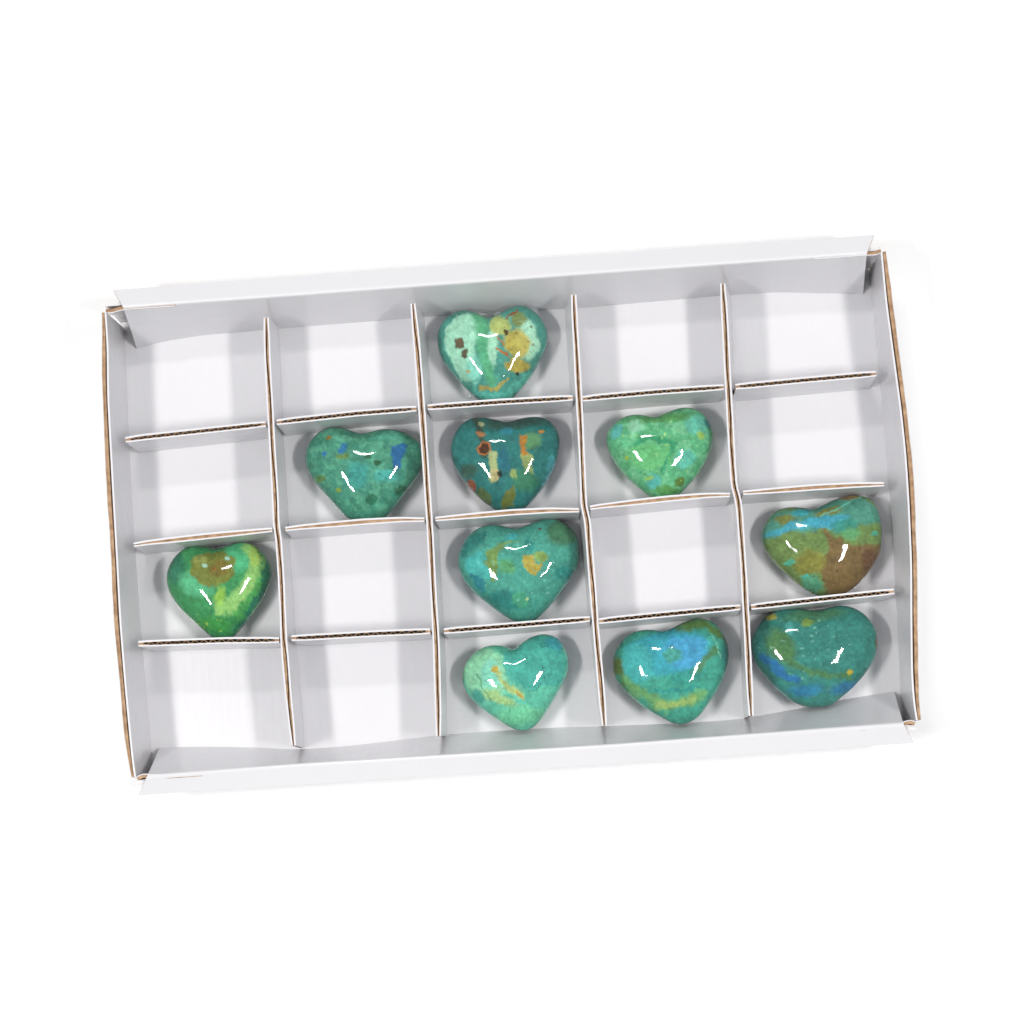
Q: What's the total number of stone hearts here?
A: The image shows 10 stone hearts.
